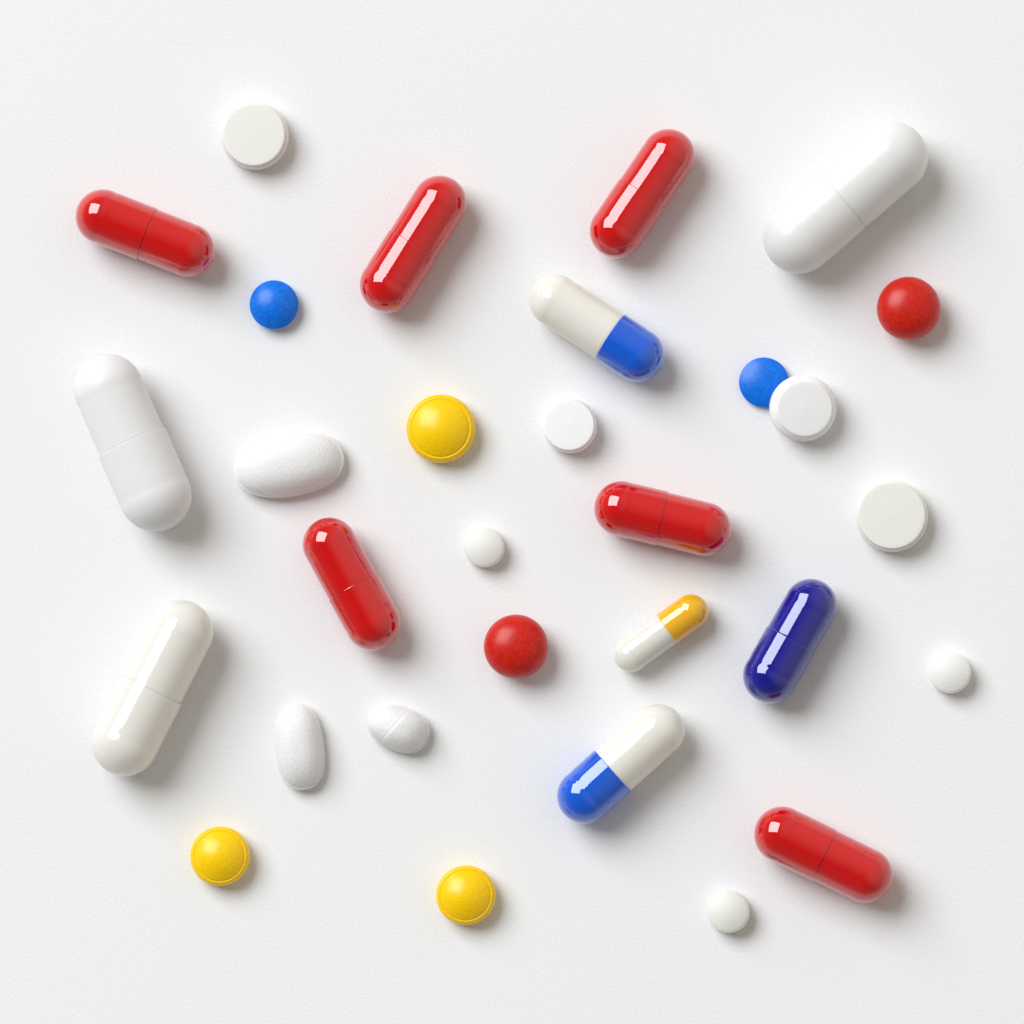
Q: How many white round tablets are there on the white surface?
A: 7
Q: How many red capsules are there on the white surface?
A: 6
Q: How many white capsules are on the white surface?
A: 3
